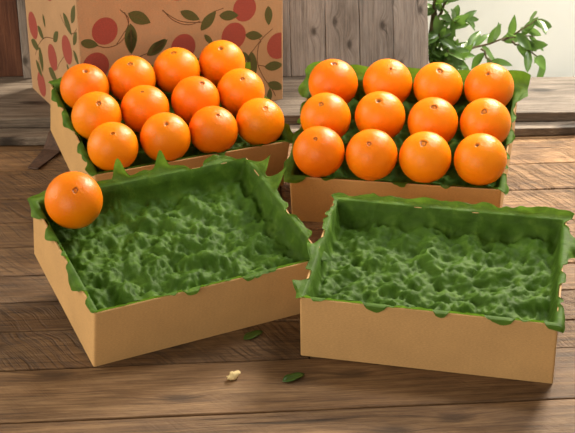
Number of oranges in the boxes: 25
